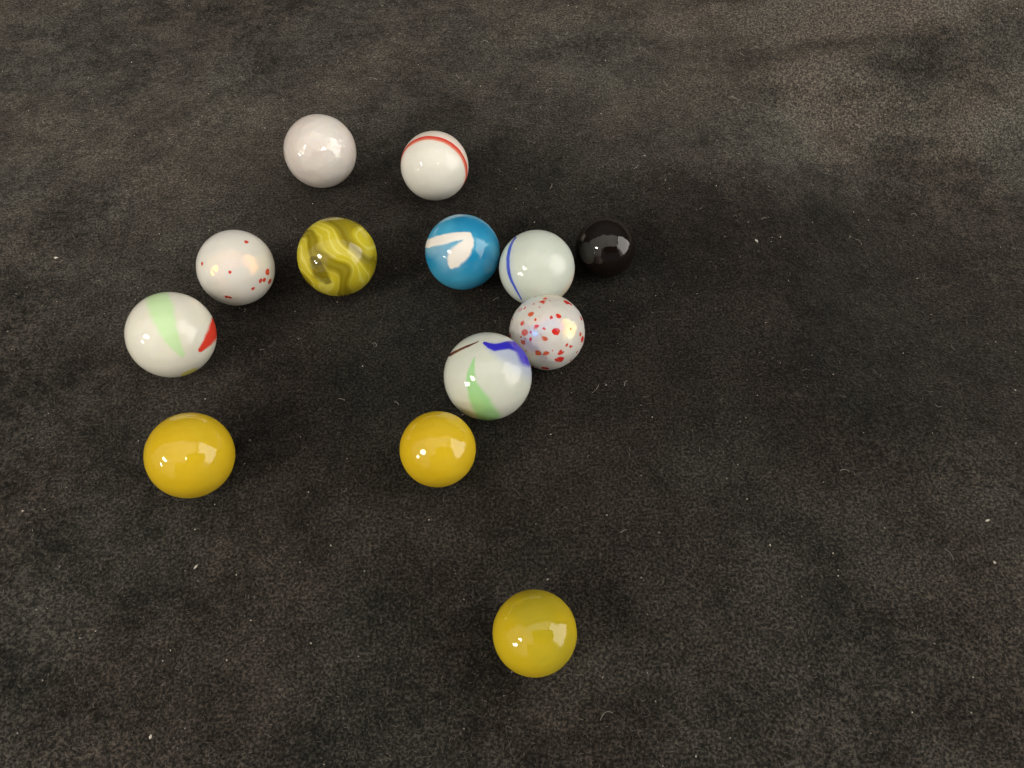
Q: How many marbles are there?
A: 13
